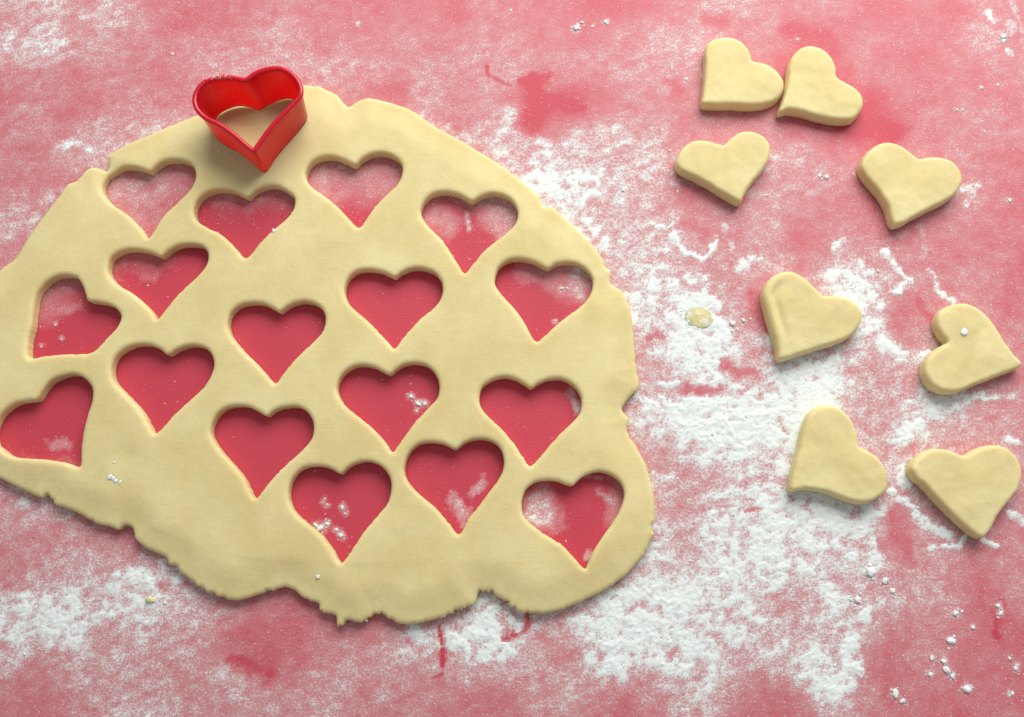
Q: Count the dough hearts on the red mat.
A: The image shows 8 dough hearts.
